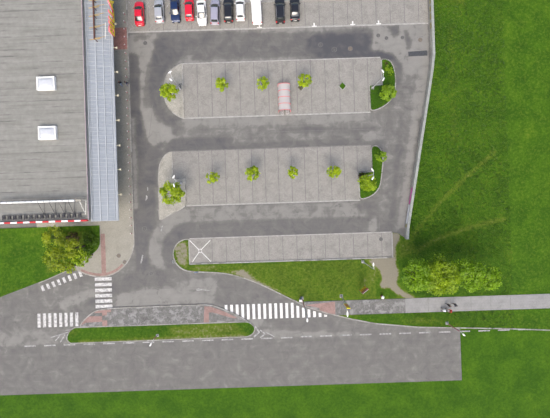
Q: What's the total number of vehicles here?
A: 11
